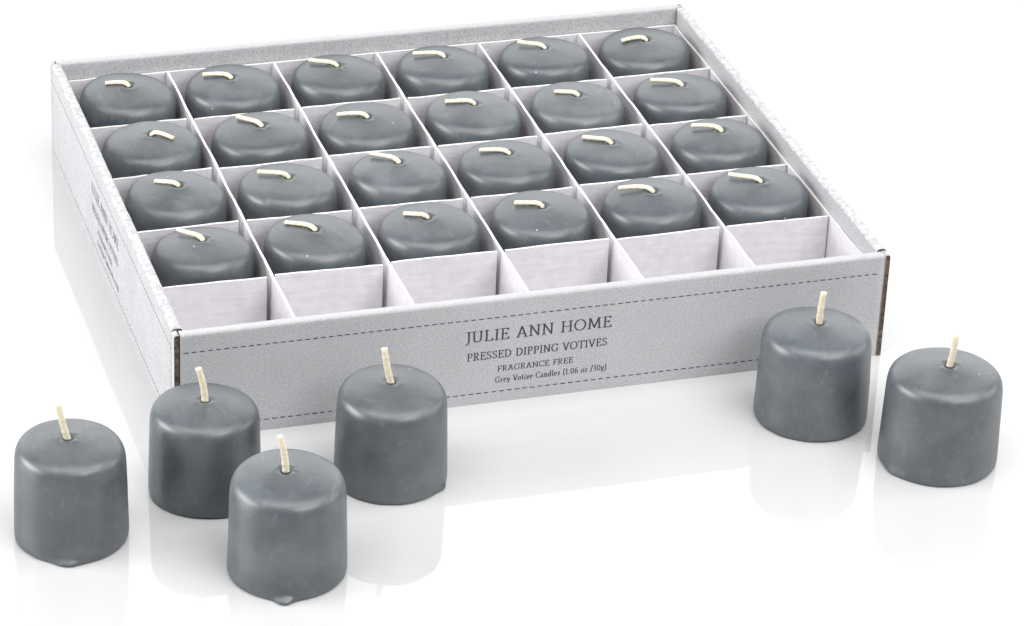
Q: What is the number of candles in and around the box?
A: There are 30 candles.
